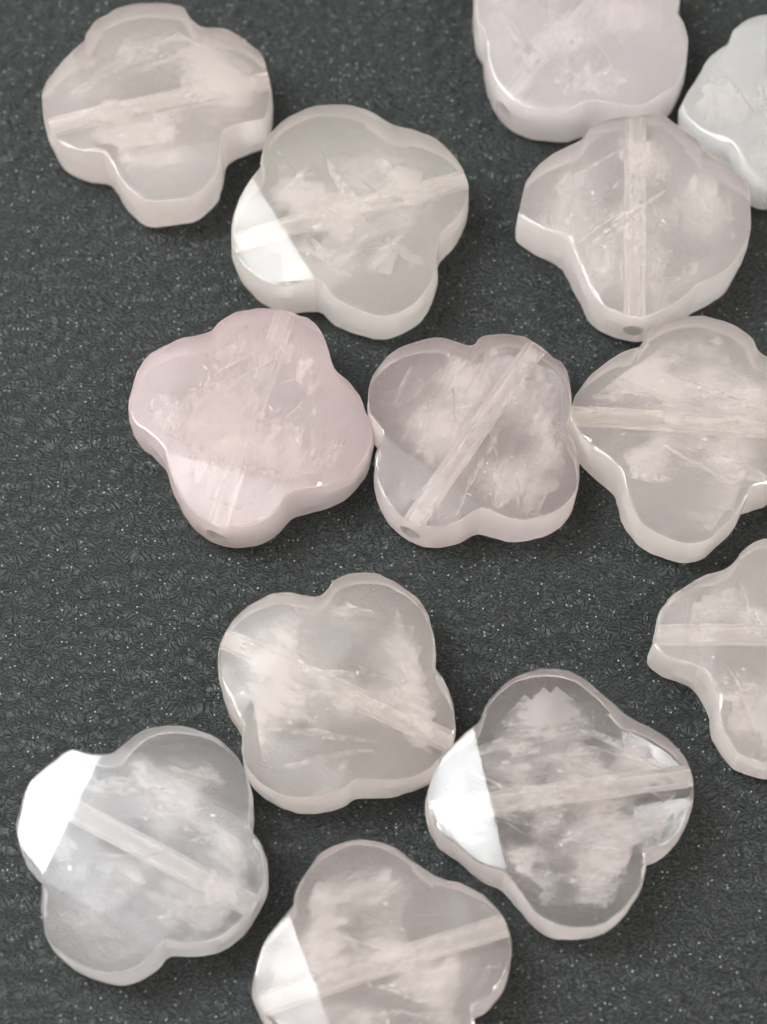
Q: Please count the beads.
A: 13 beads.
